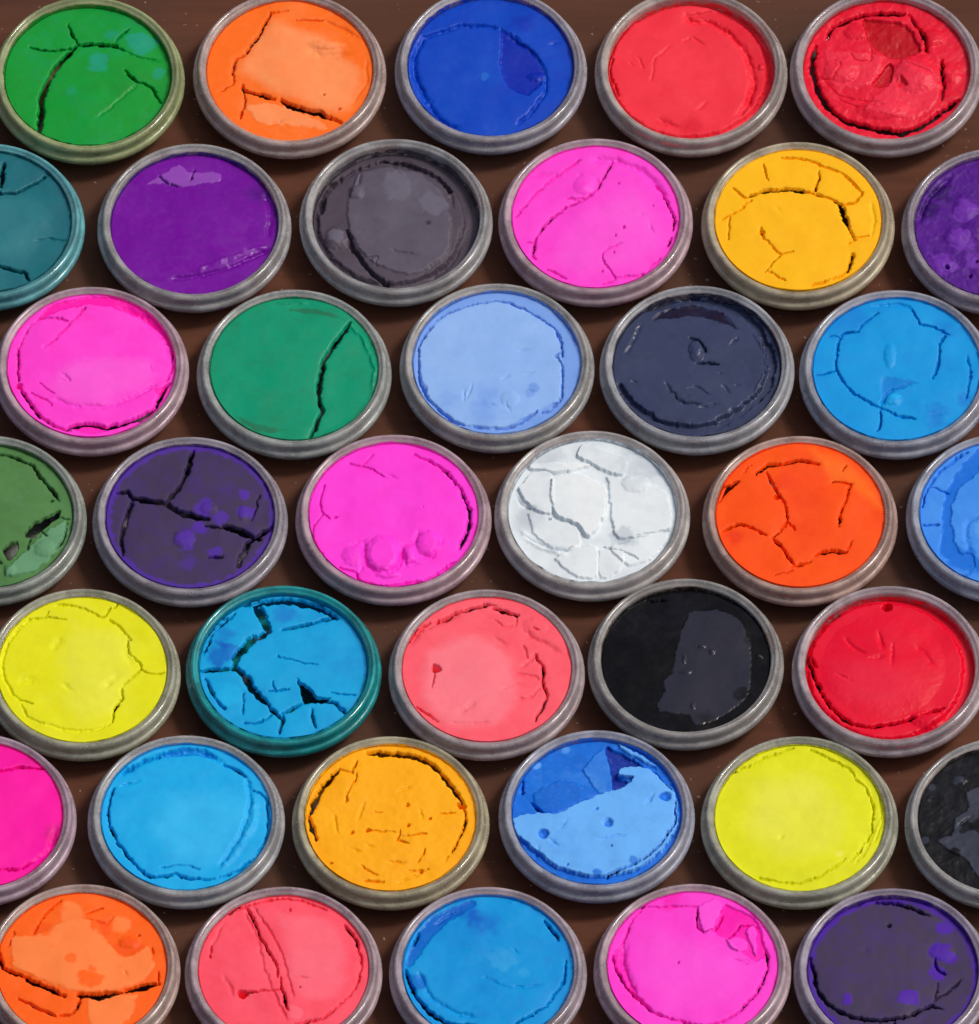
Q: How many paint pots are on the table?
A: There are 38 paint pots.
